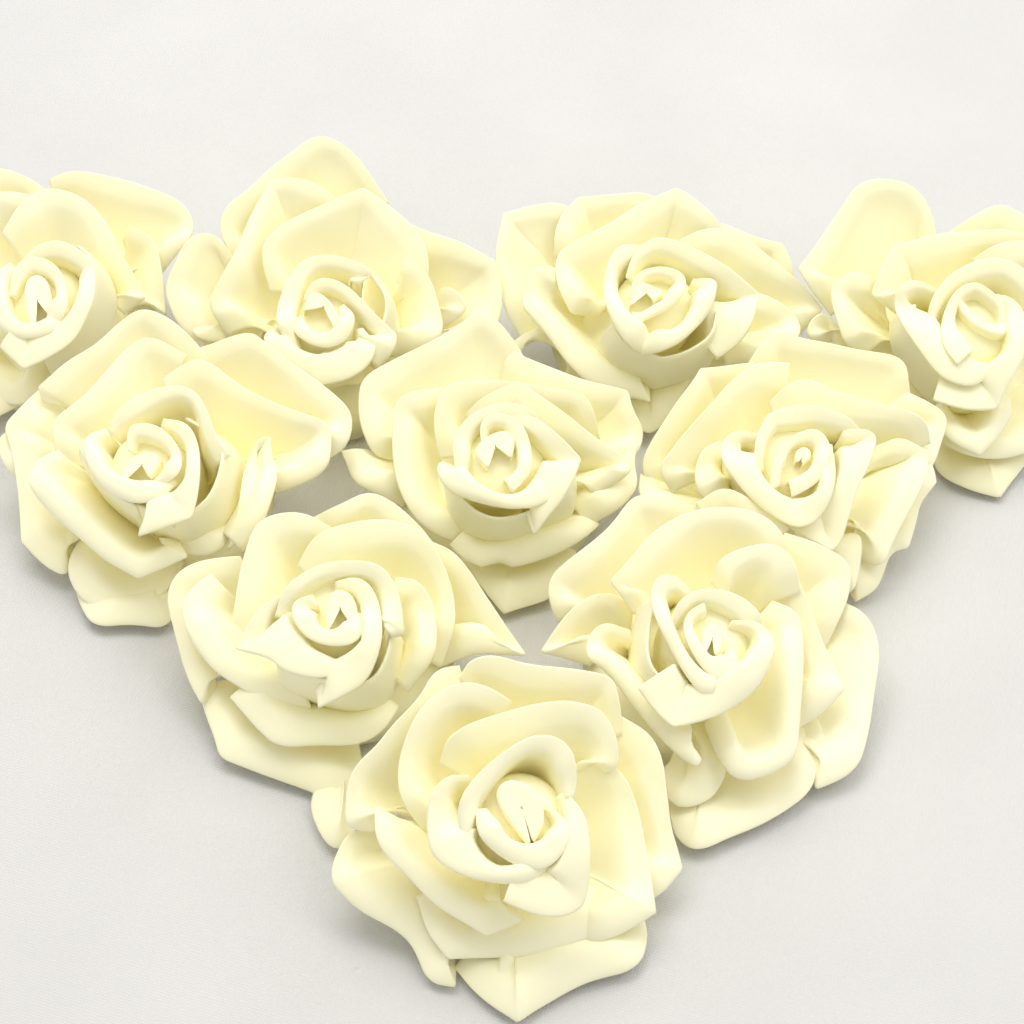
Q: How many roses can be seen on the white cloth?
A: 10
